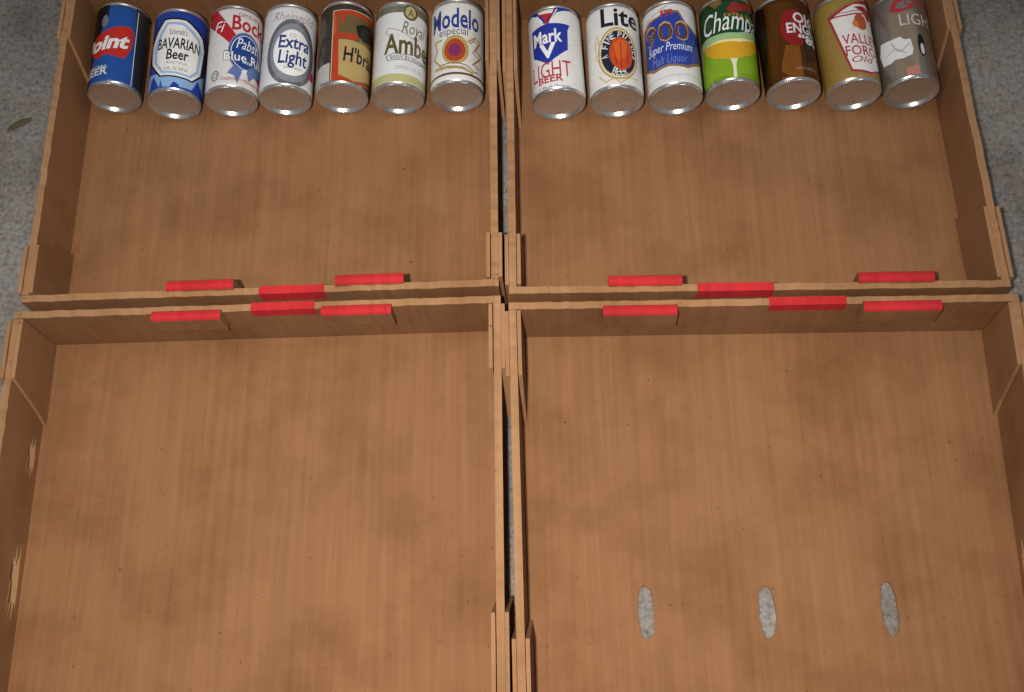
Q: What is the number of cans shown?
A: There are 14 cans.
